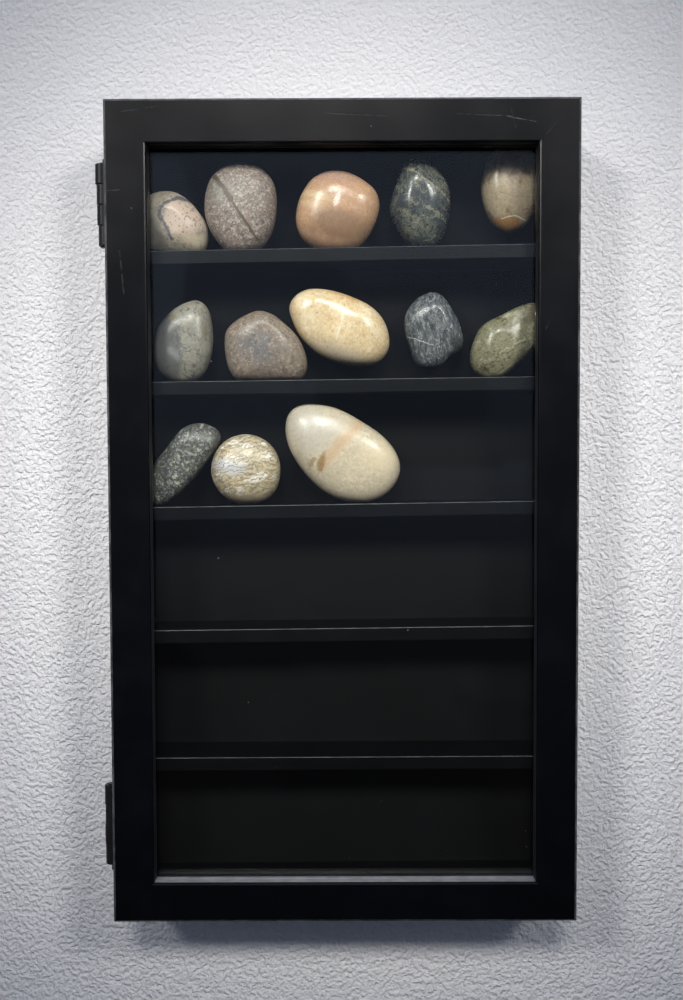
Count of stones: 13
